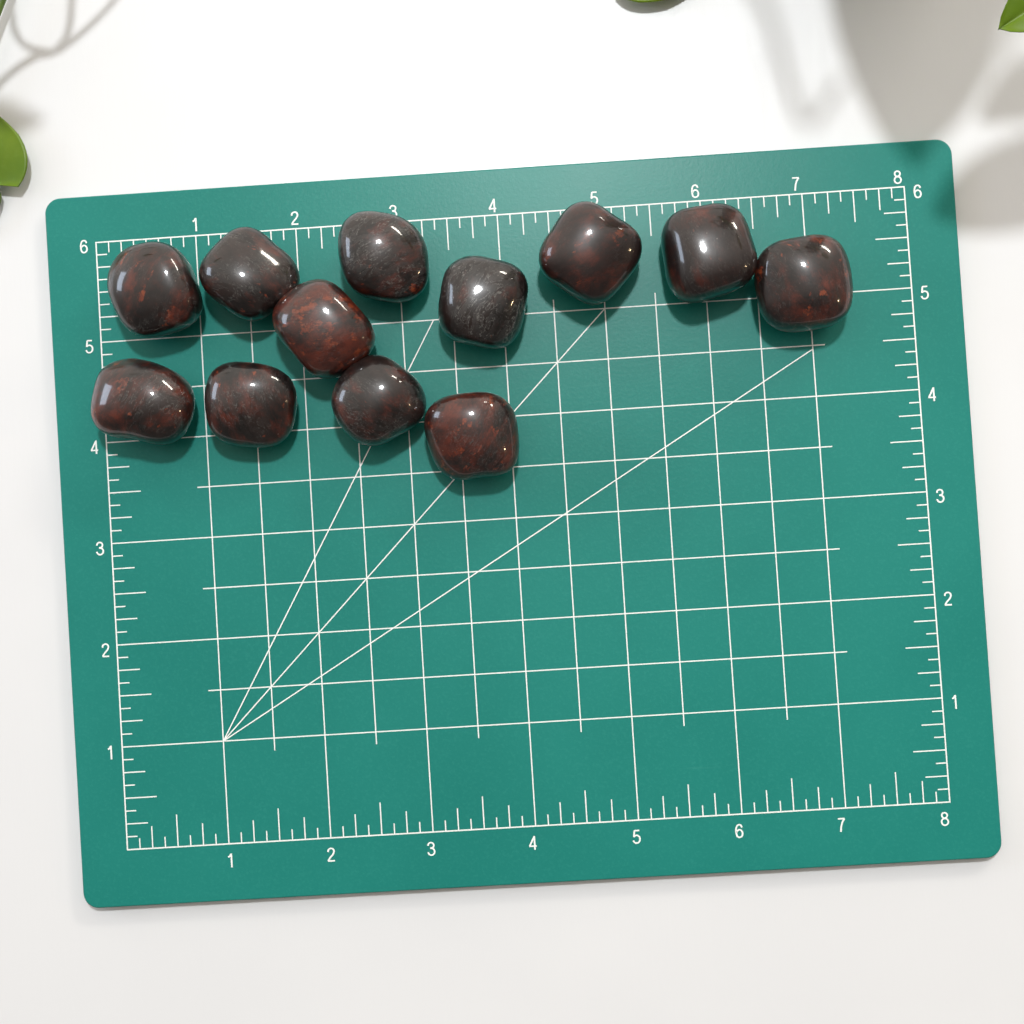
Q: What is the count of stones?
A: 12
